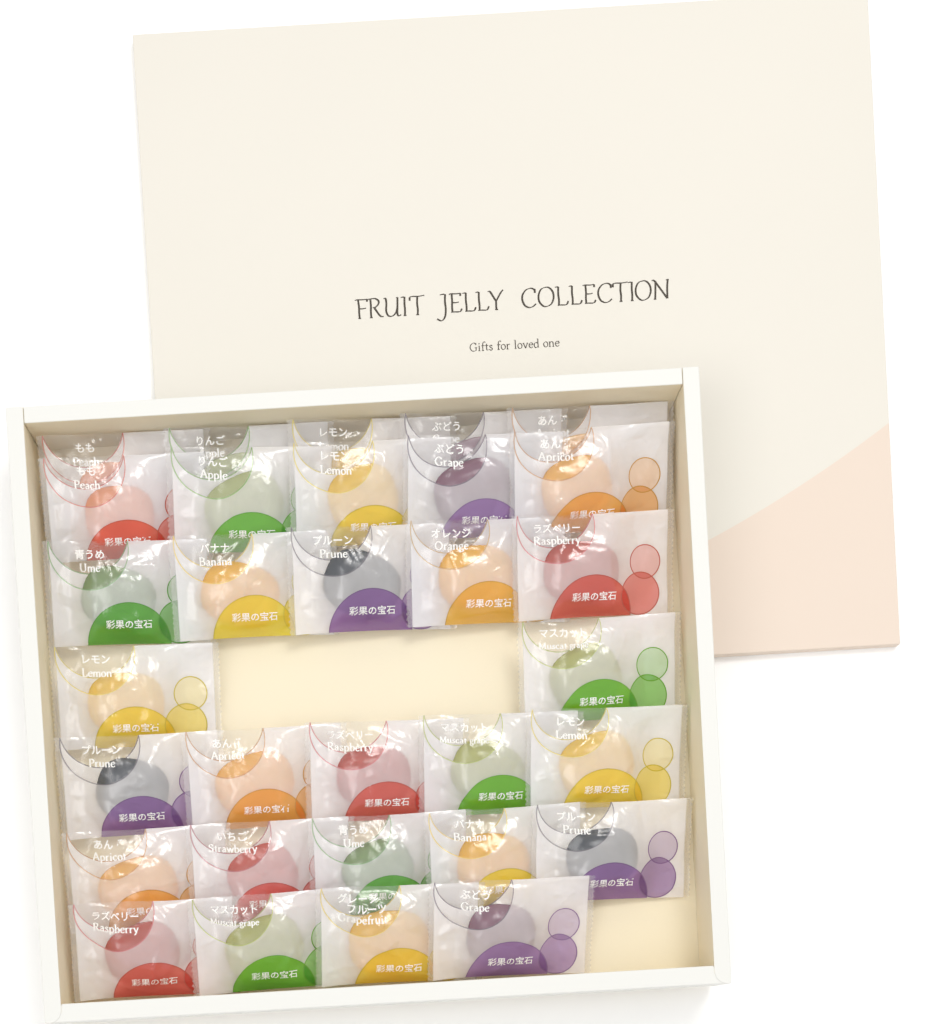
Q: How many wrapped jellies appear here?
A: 31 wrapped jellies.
